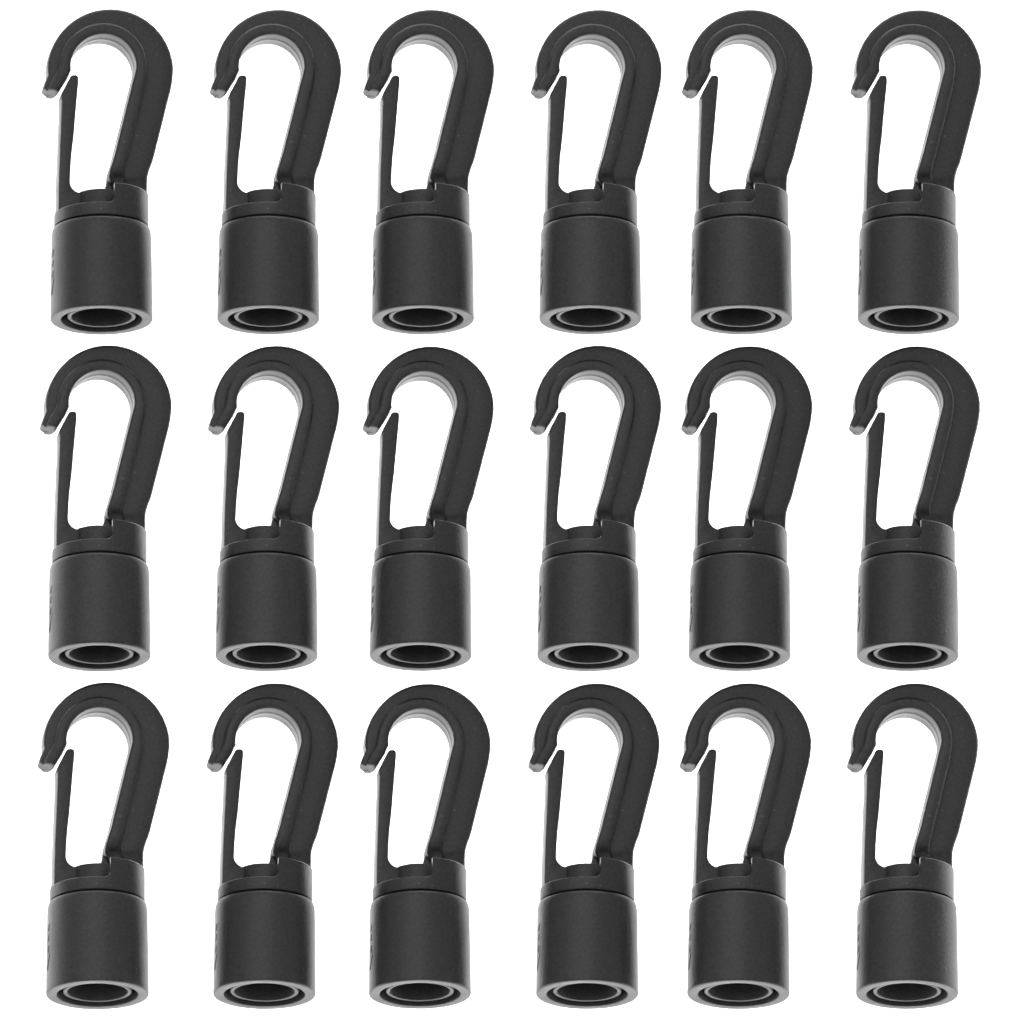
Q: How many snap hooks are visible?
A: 18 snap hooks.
